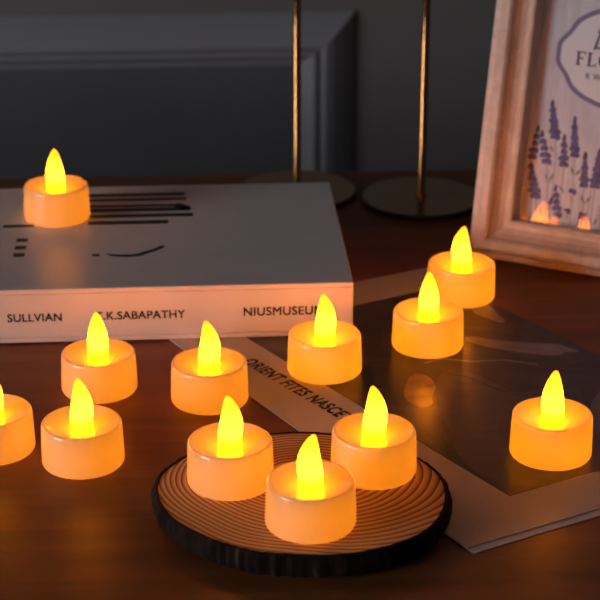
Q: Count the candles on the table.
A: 12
